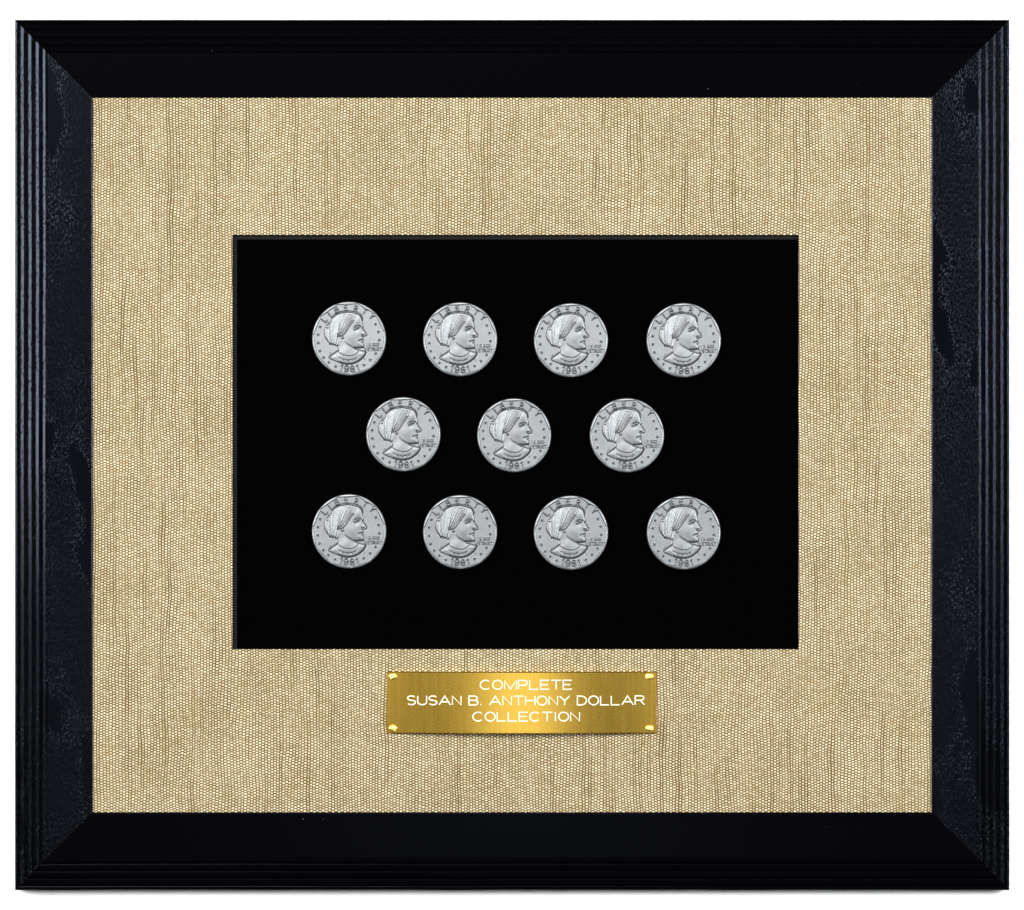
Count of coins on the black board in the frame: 11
